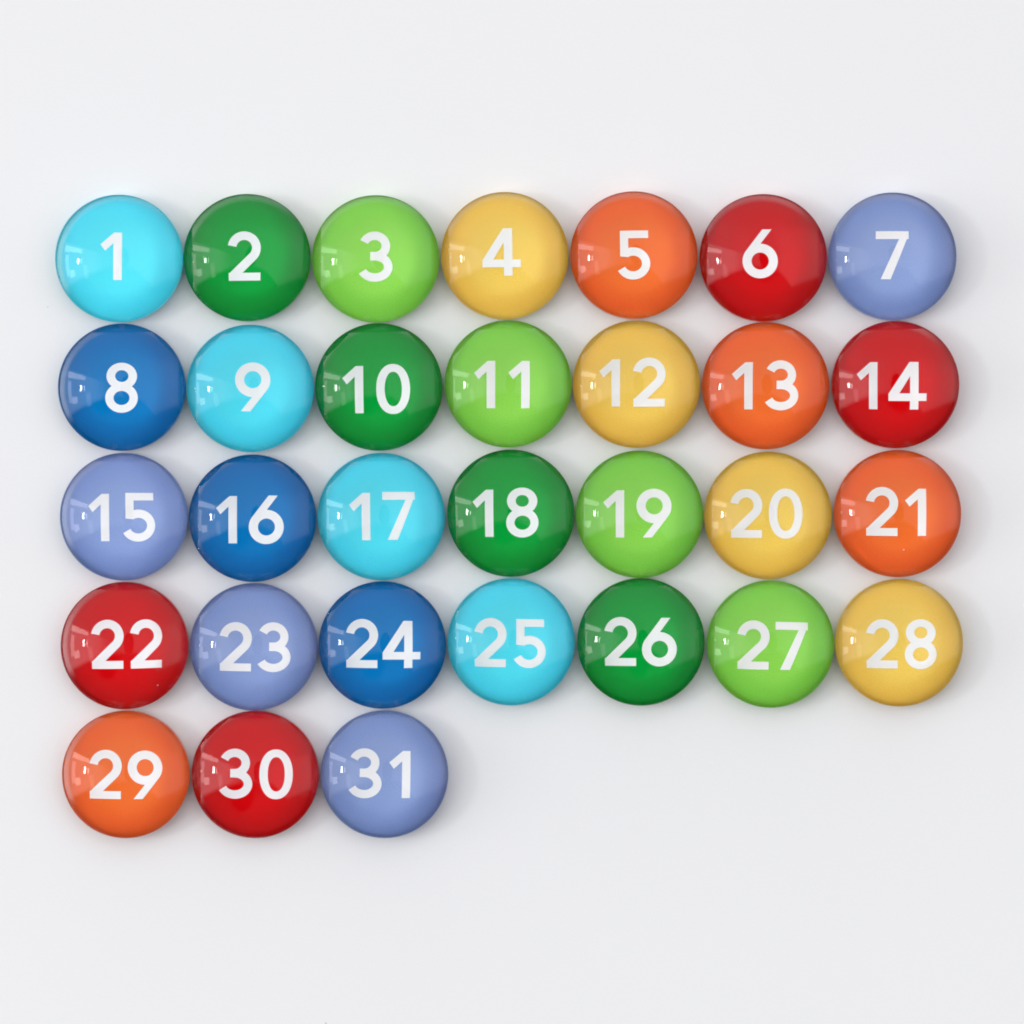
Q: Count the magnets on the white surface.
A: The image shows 31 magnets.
